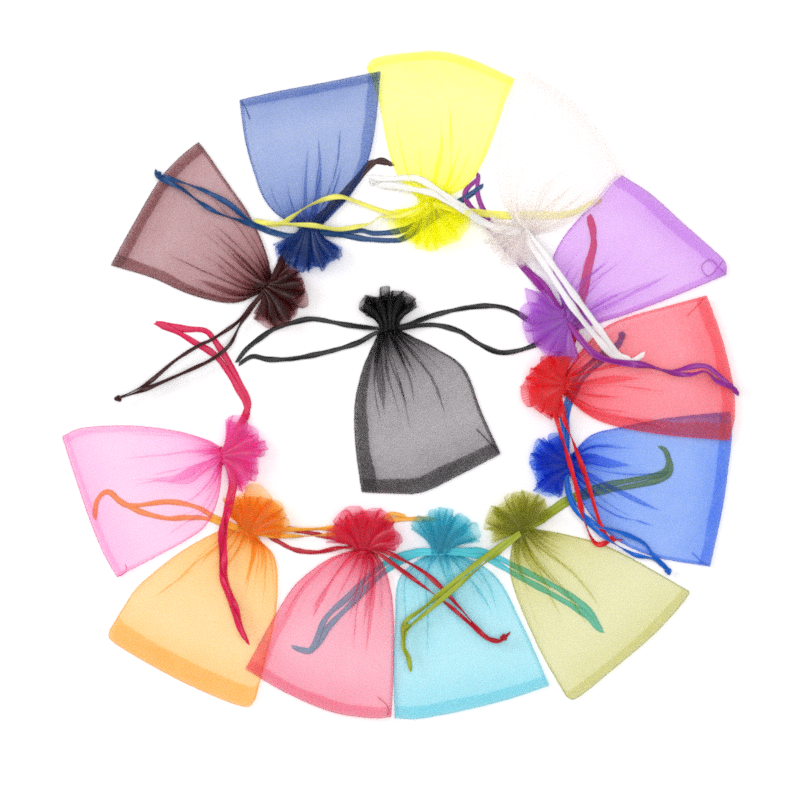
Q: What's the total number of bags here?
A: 13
